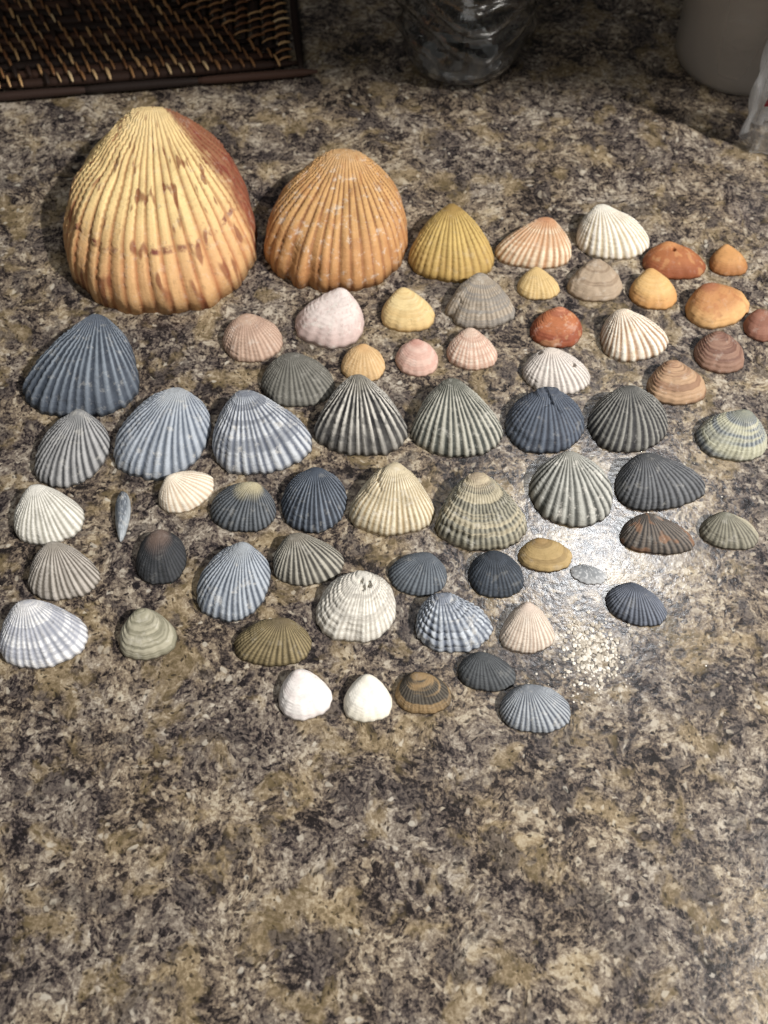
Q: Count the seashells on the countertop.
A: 65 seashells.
